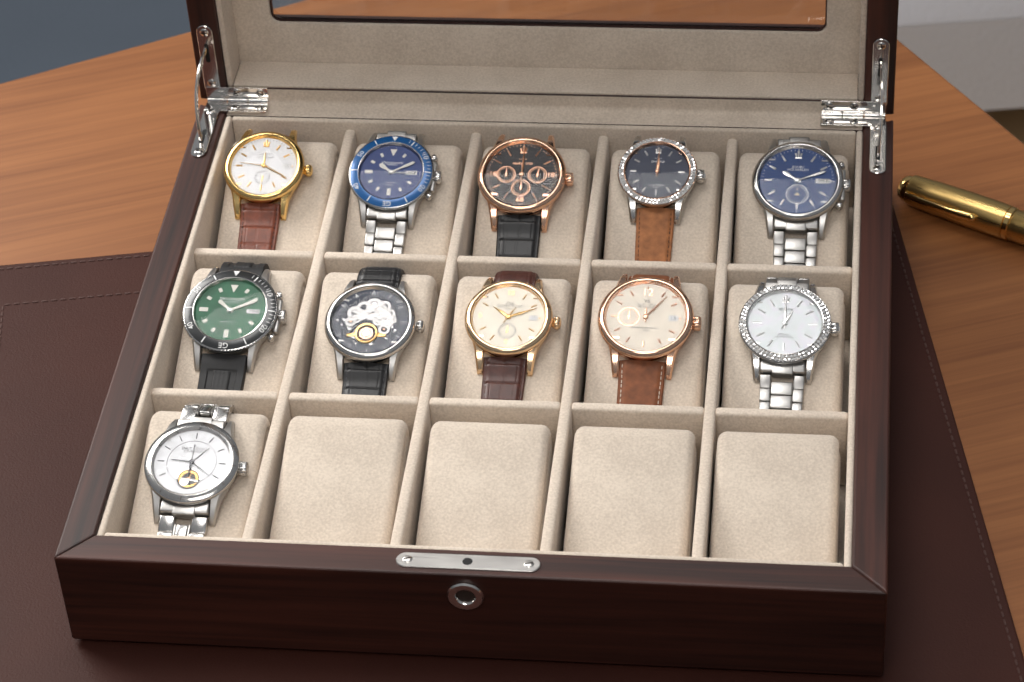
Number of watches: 11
